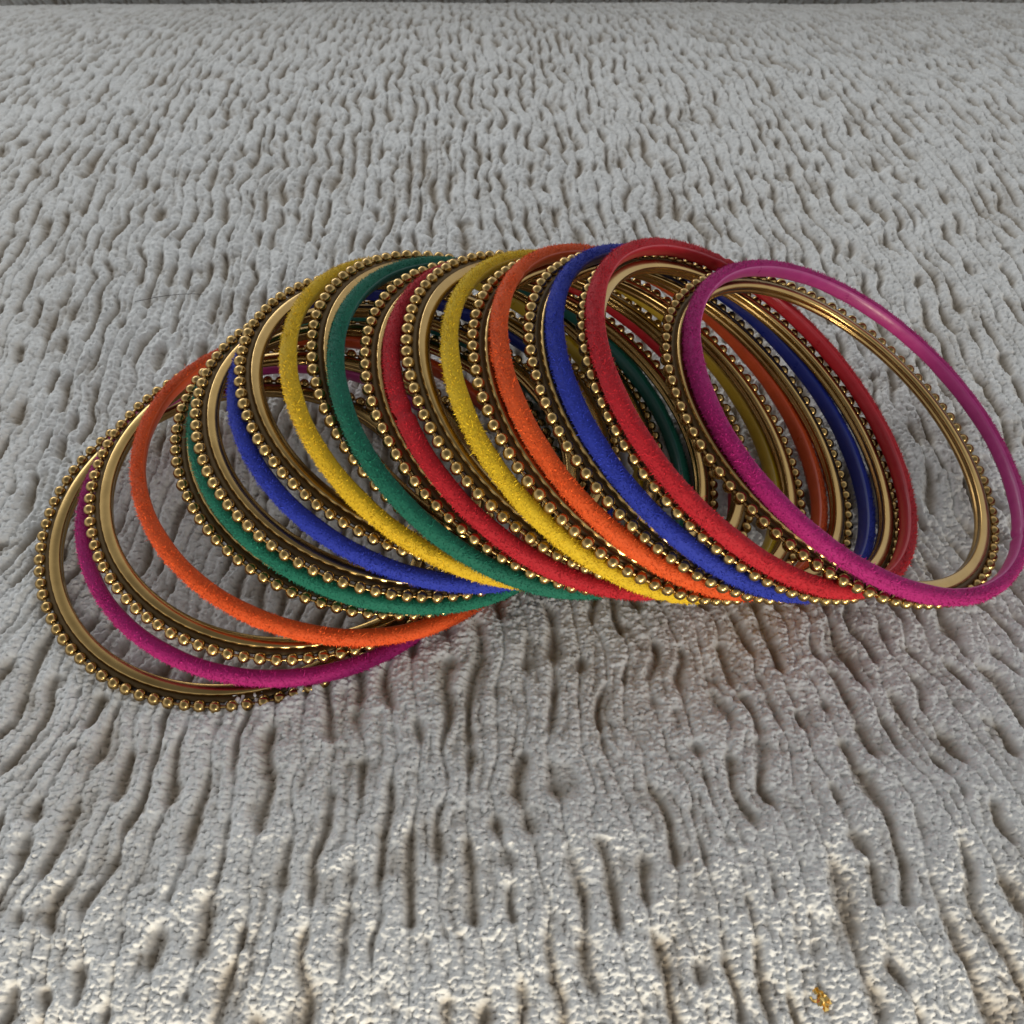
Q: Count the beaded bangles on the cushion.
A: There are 12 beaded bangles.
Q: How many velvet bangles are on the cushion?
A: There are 12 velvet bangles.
